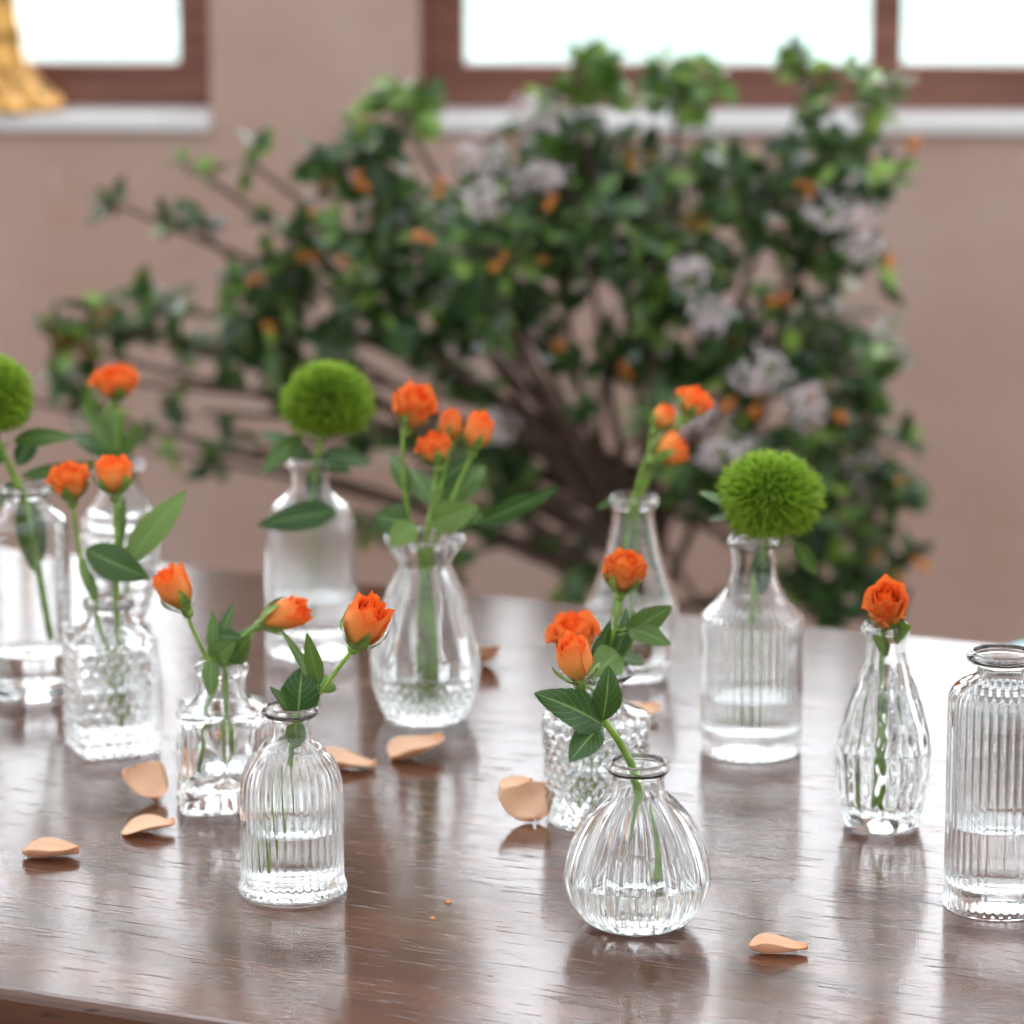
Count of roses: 17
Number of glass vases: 13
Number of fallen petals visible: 11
